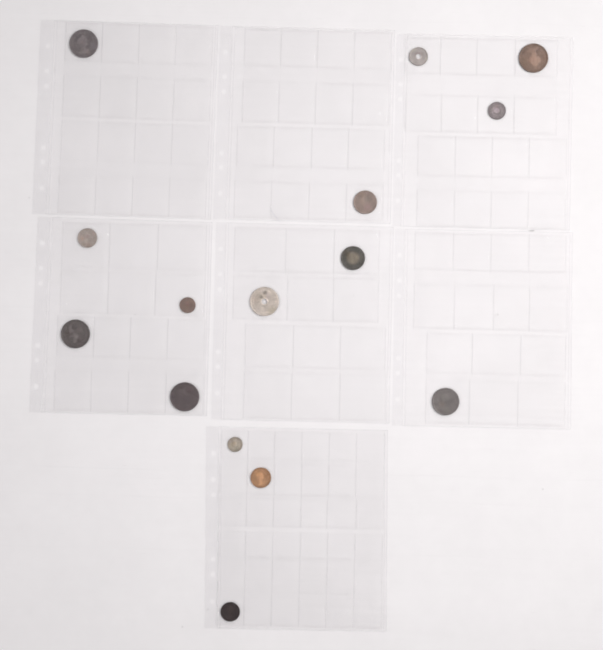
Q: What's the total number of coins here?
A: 15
